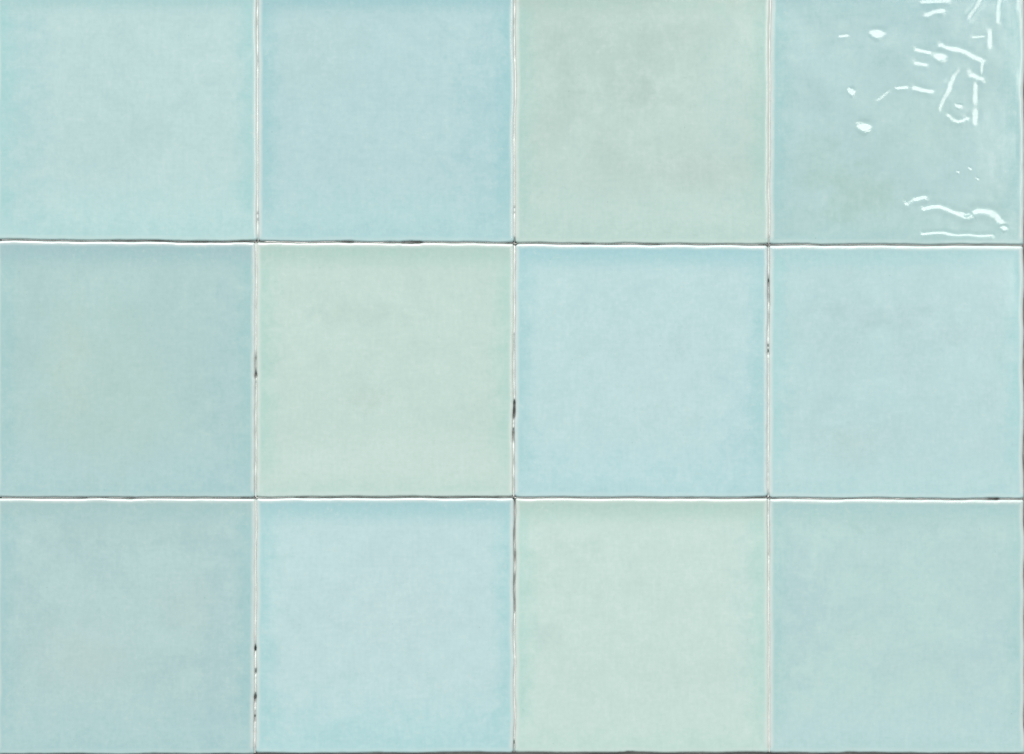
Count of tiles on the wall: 12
